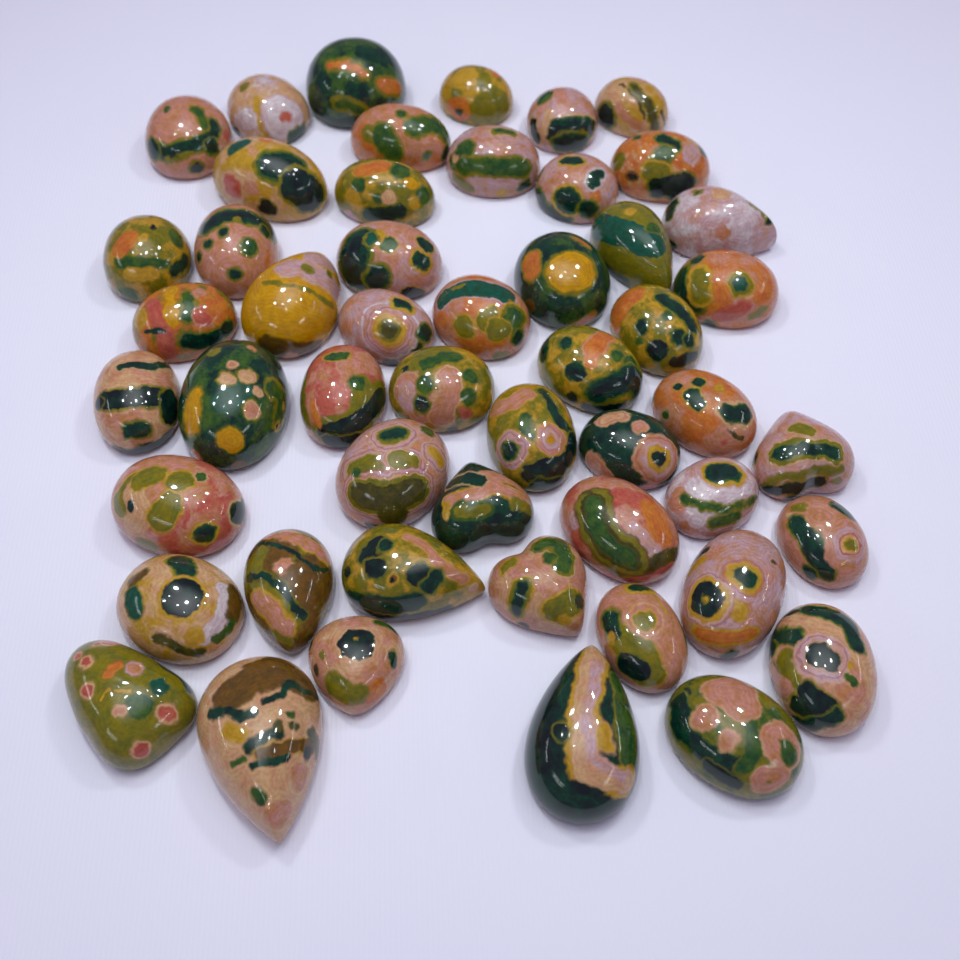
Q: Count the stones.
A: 51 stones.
